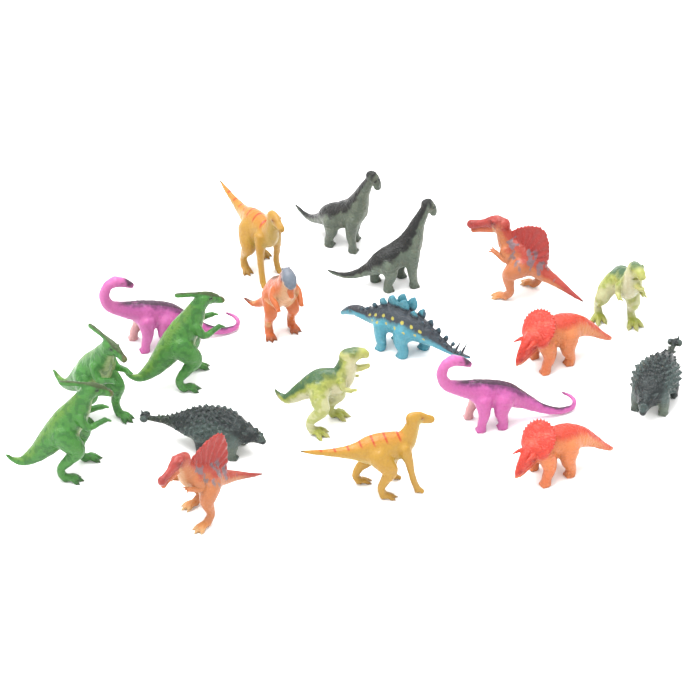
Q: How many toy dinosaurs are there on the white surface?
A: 19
